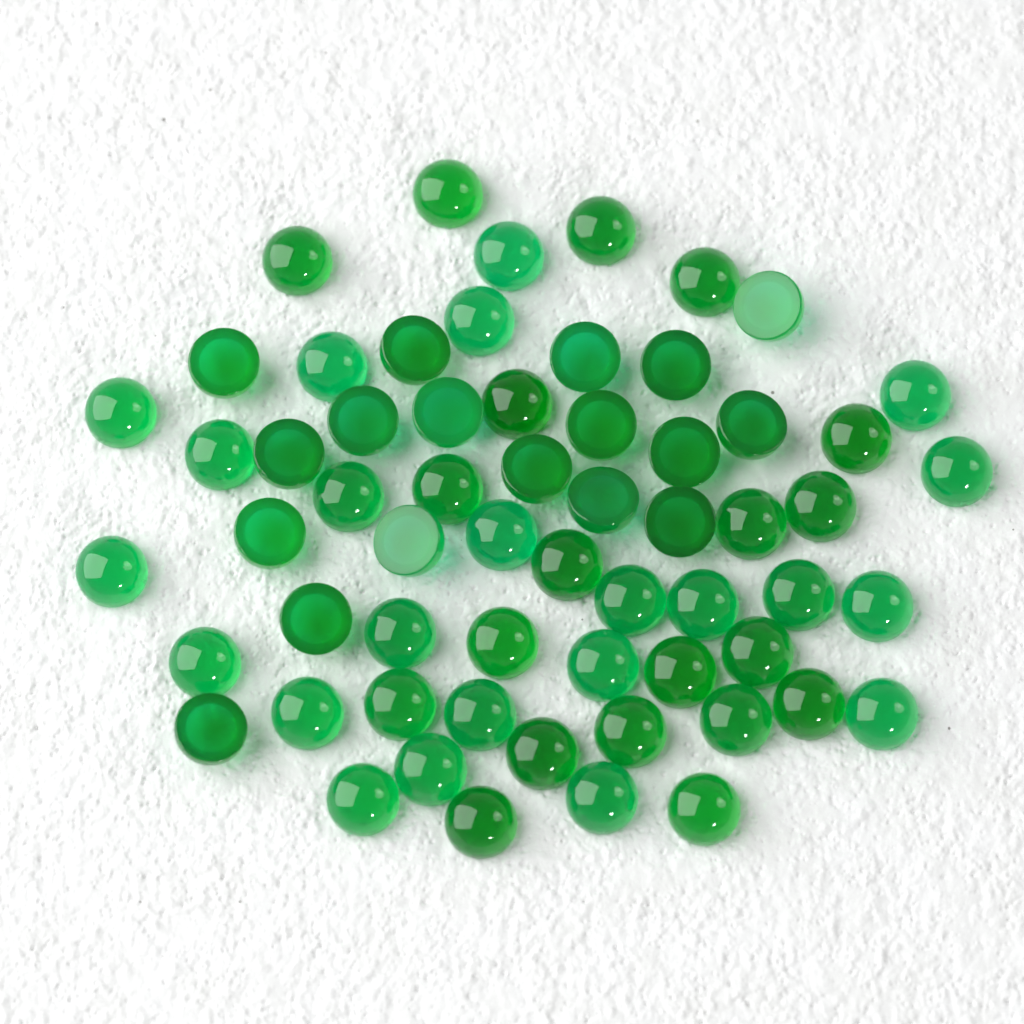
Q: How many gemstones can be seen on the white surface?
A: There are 61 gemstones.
